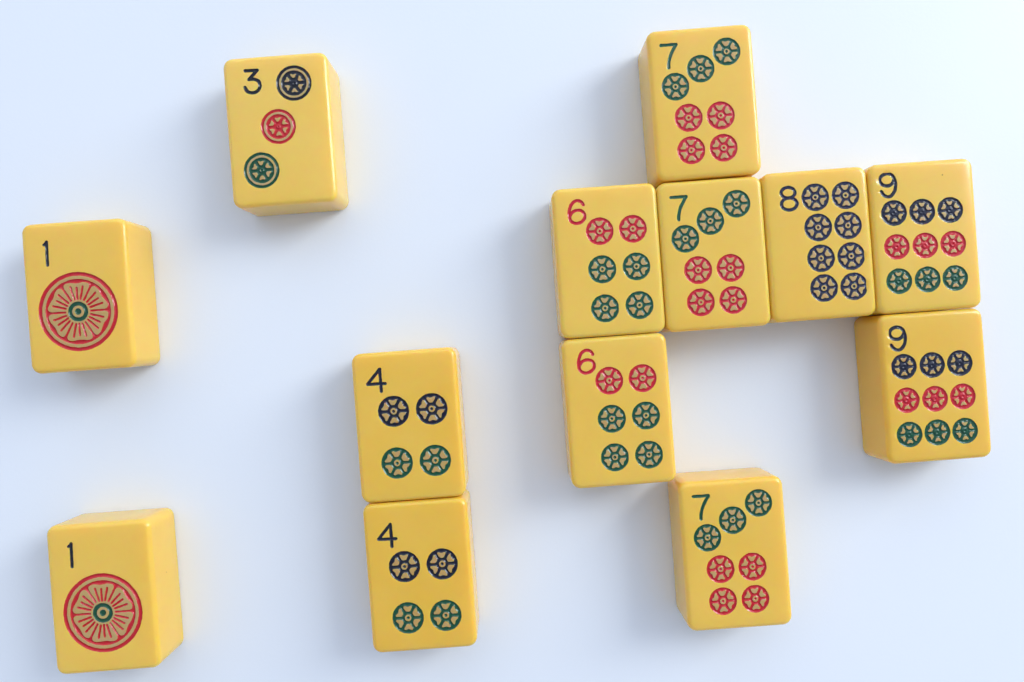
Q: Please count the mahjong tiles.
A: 13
